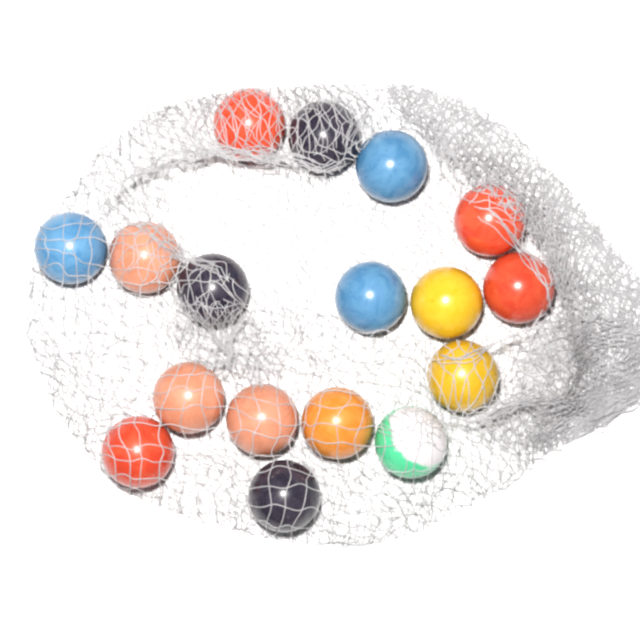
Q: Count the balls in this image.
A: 17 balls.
